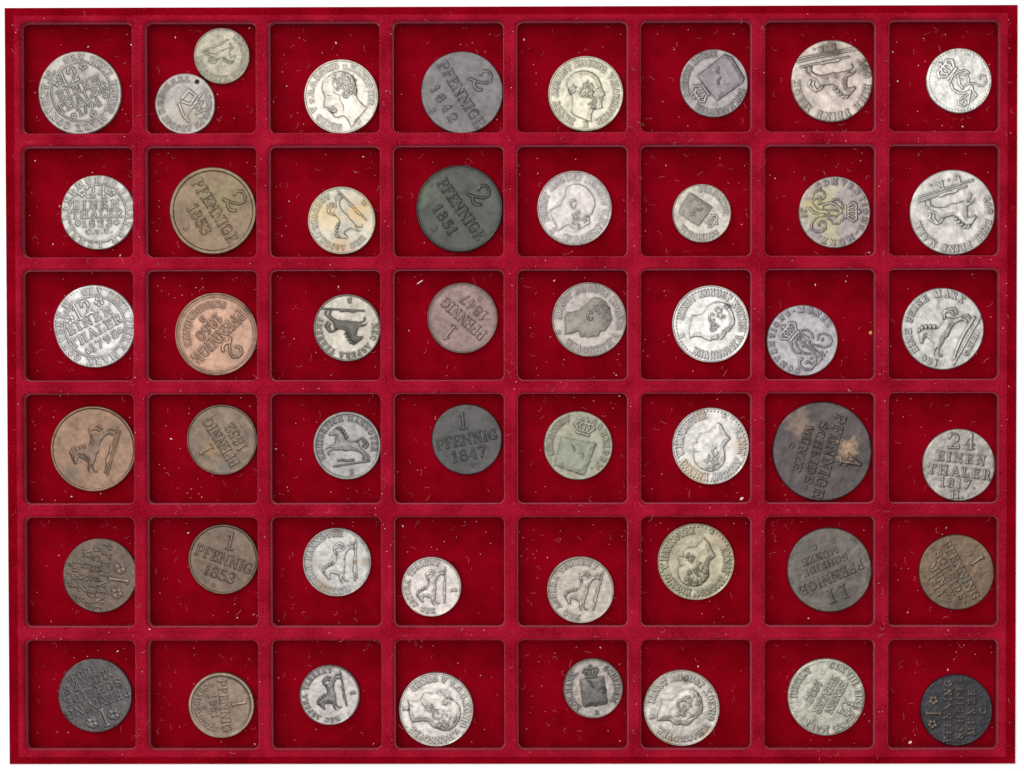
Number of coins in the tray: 49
